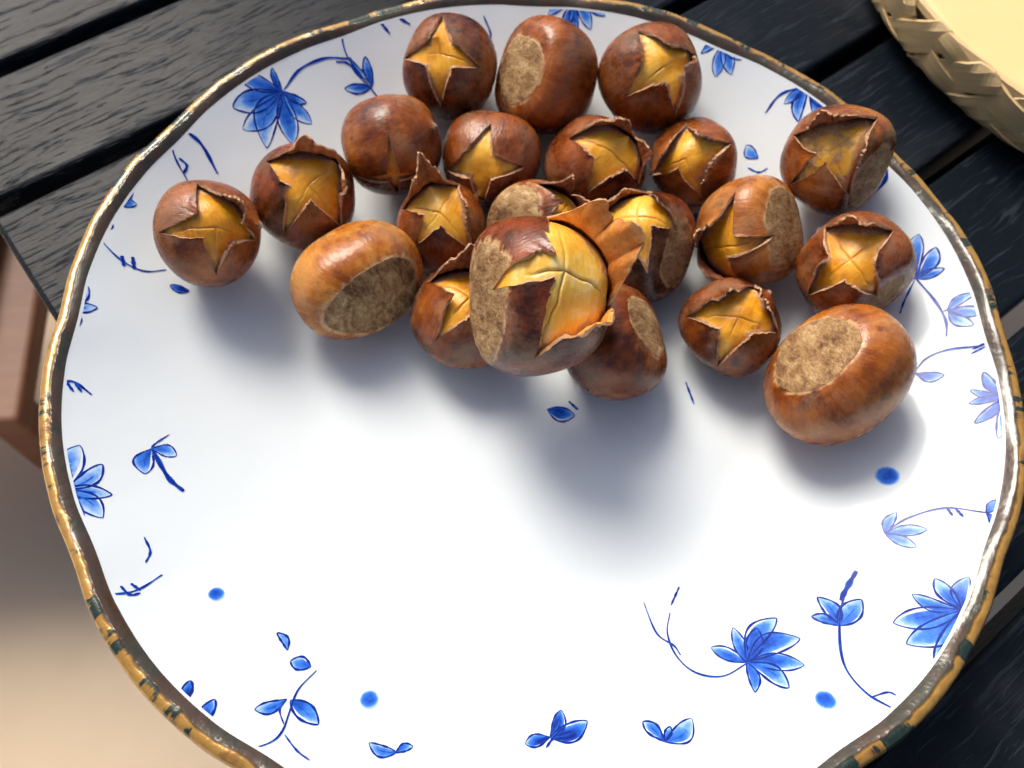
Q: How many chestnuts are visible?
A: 21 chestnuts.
